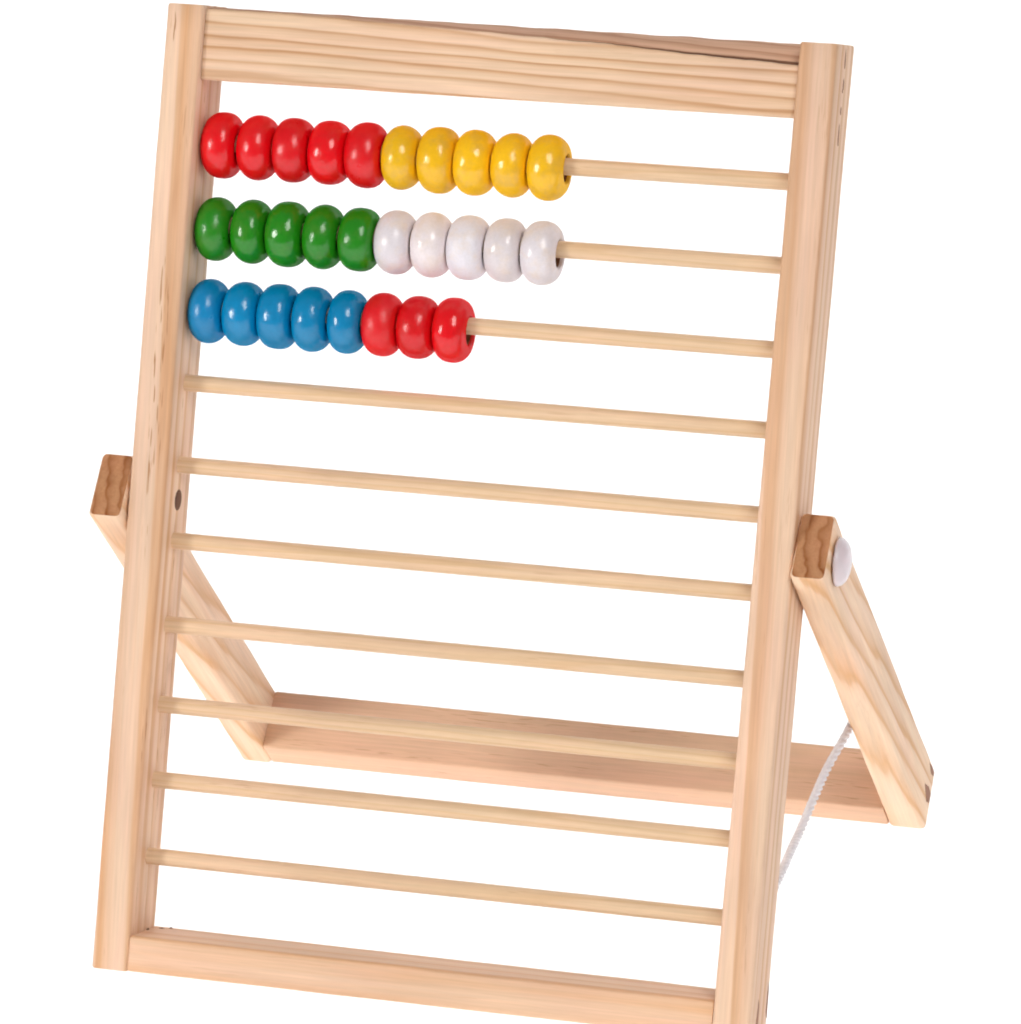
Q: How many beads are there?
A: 28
